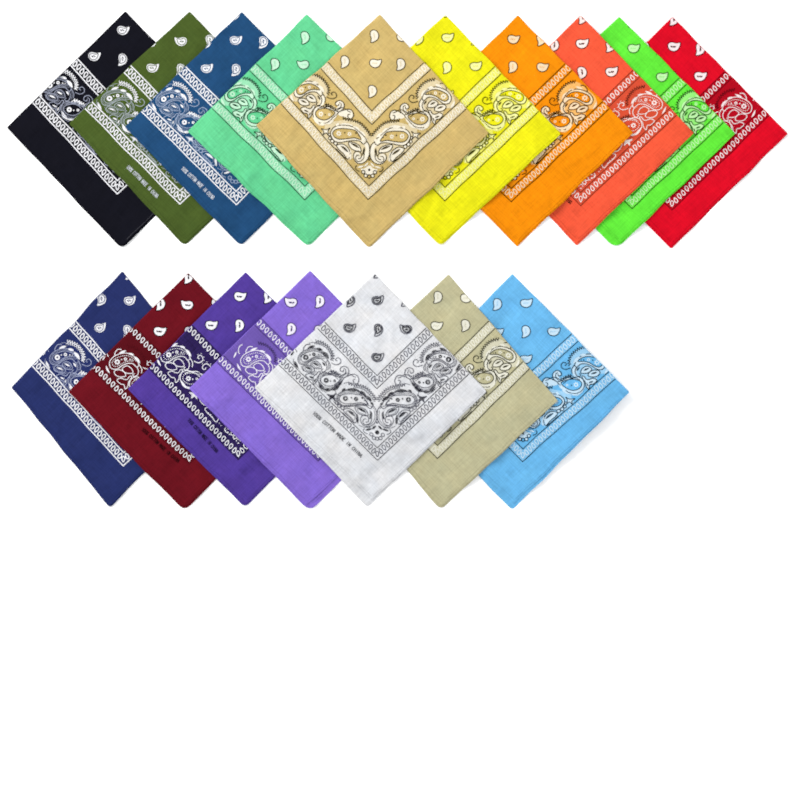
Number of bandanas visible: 17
